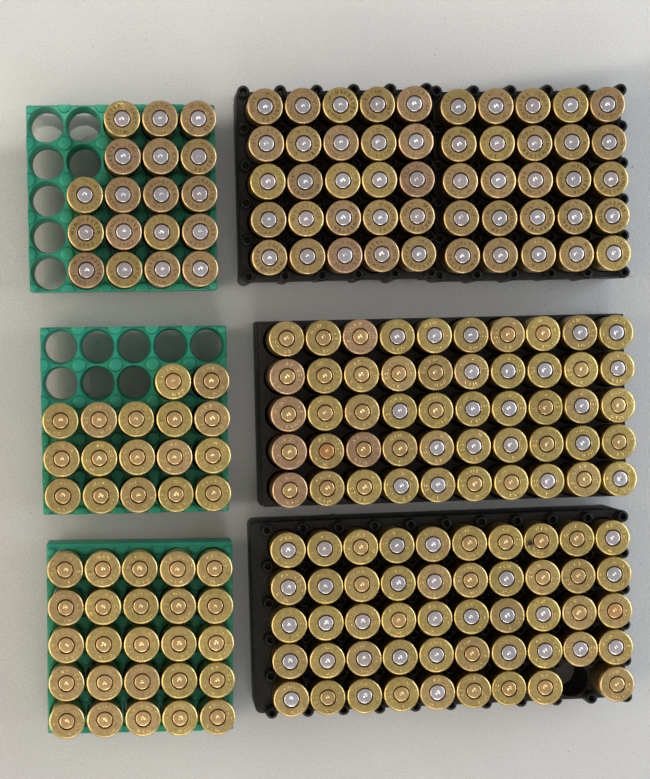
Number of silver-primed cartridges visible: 119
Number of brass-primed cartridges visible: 90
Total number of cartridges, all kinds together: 209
